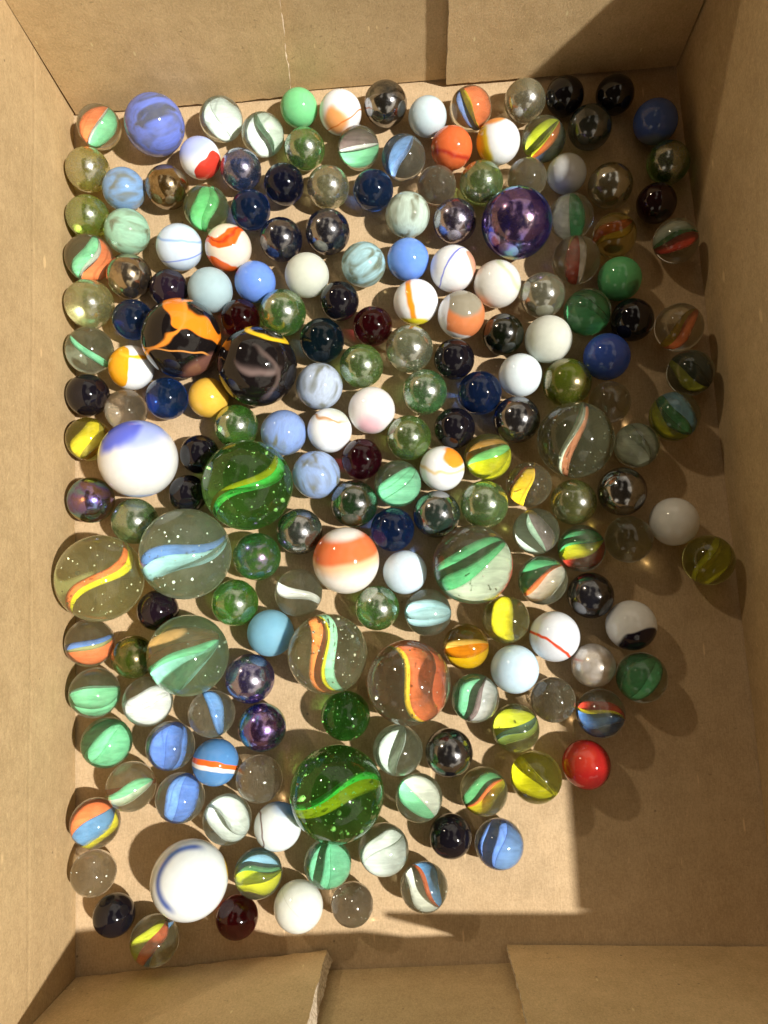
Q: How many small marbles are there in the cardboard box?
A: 179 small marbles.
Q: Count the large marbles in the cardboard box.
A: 16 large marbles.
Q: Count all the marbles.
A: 195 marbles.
